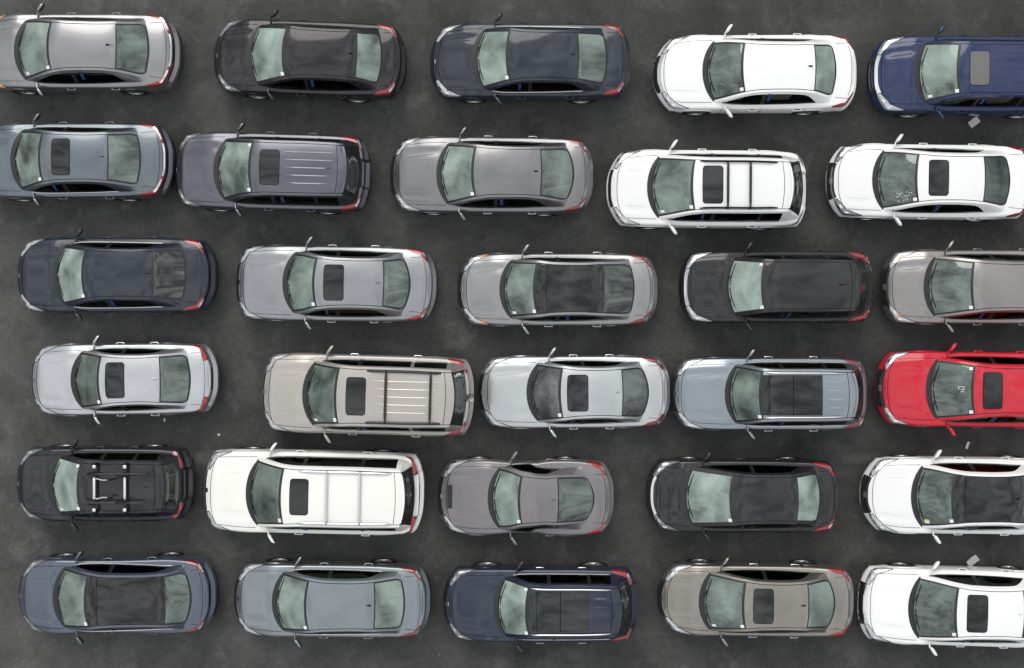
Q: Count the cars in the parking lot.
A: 30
